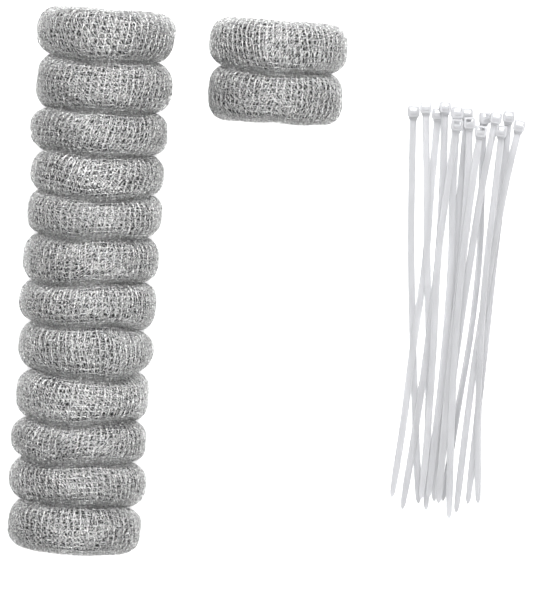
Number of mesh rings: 14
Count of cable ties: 14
